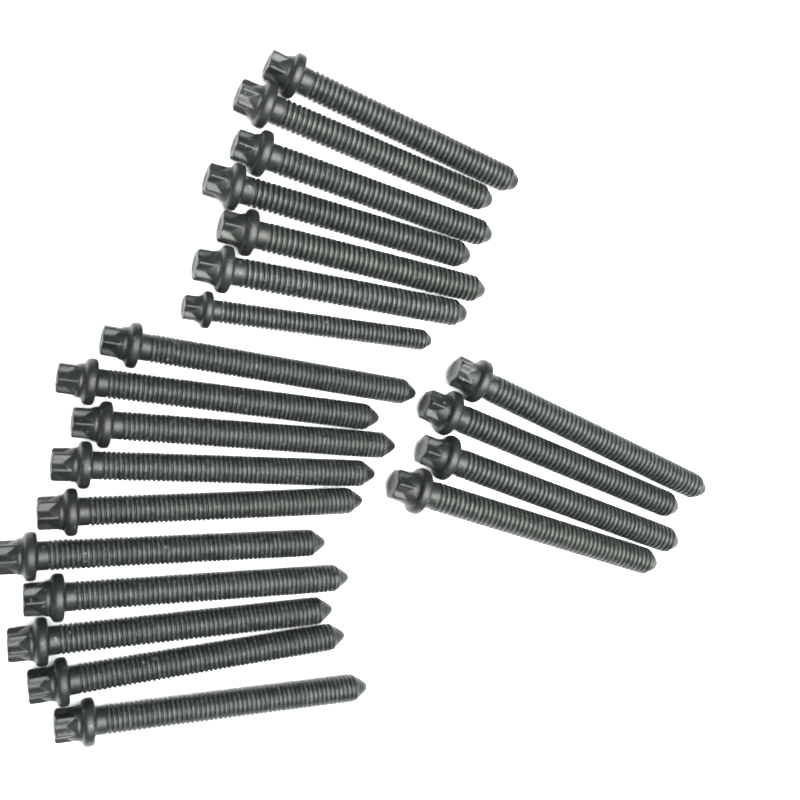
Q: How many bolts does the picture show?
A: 21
